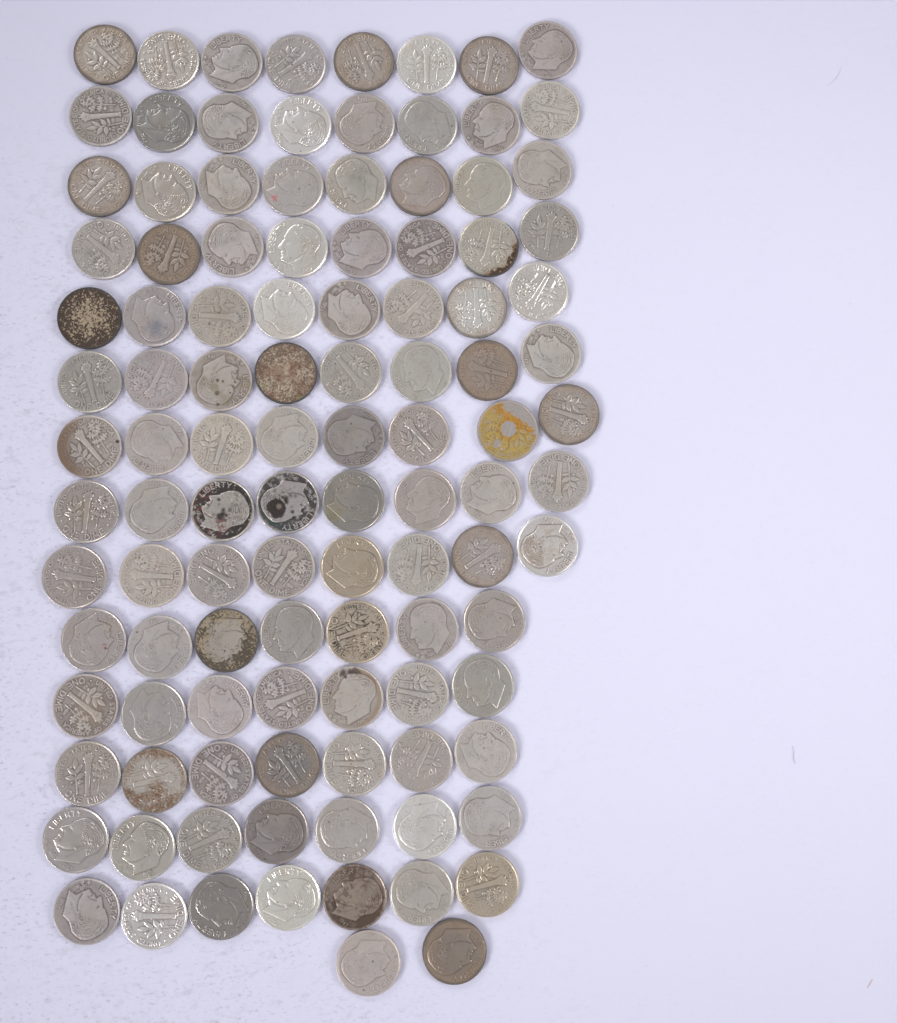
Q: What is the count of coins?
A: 109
